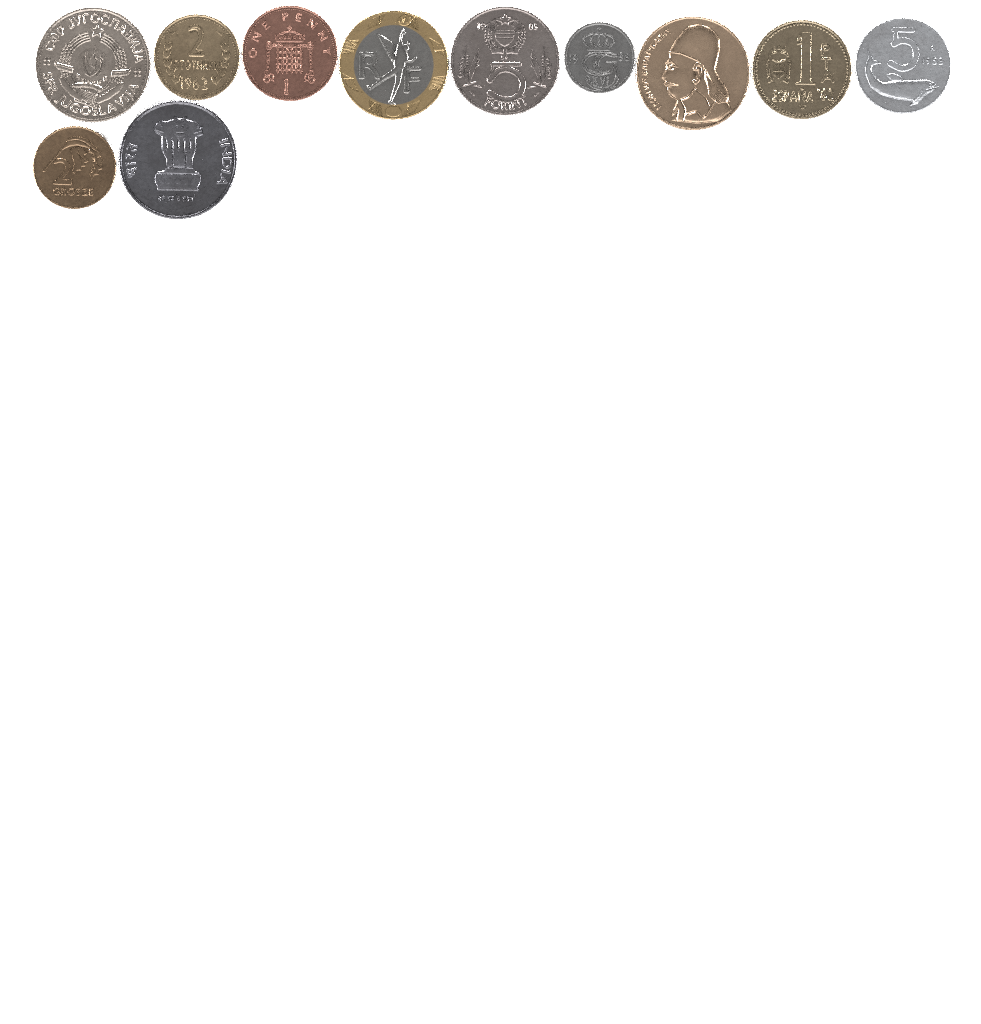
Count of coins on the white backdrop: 11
